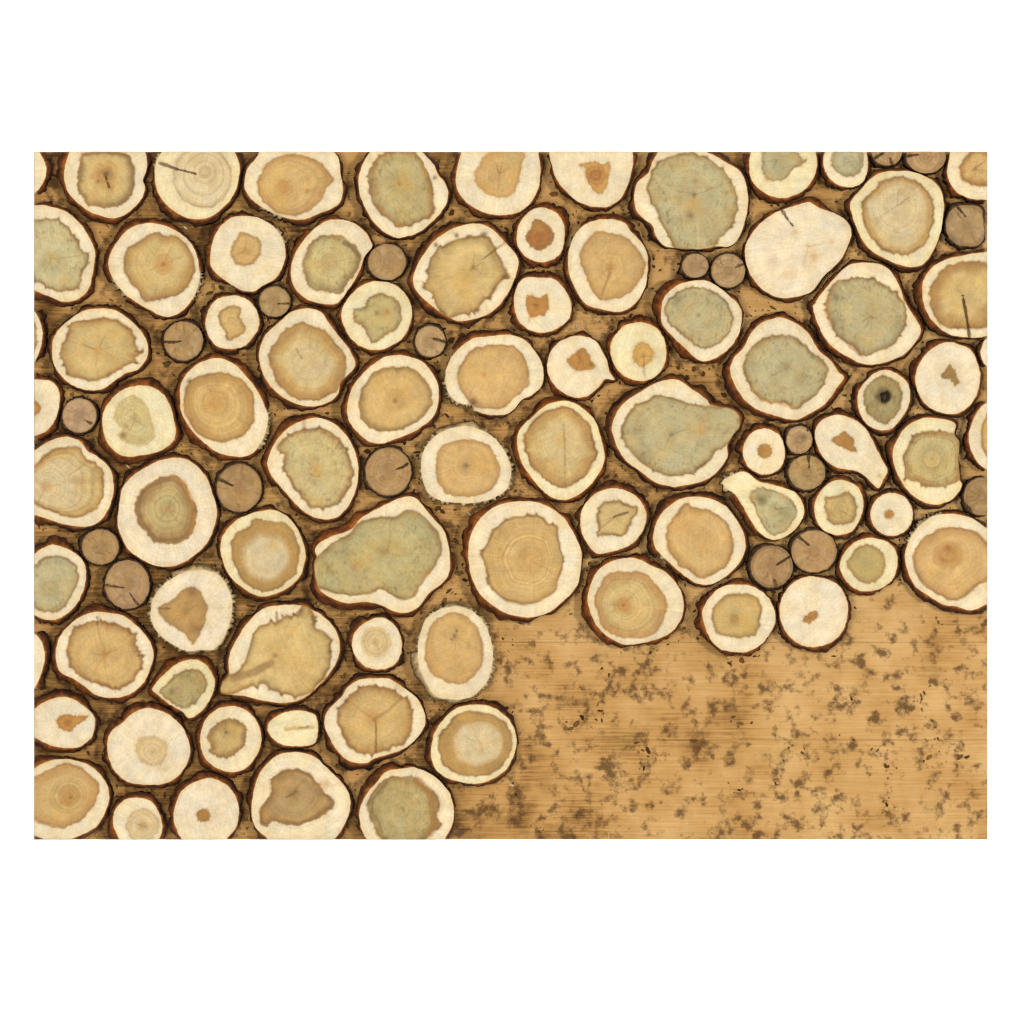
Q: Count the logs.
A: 101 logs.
